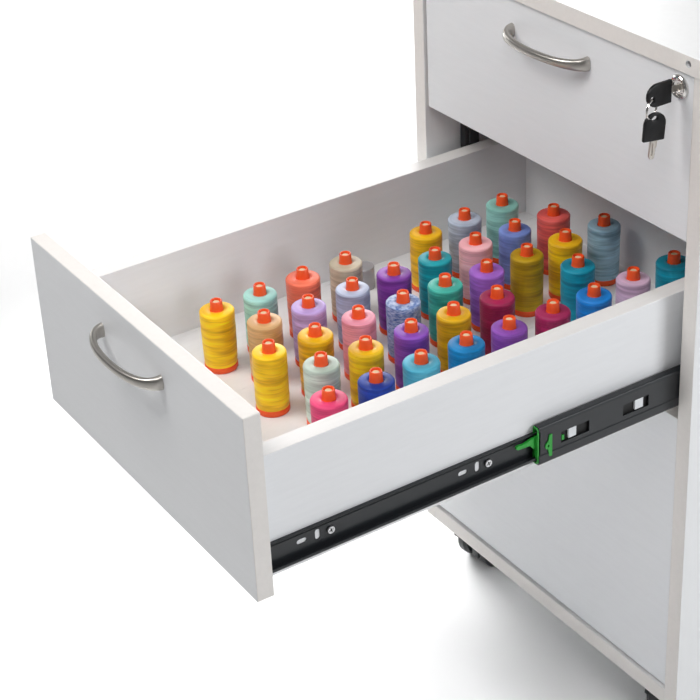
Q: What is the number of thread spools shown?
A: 39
